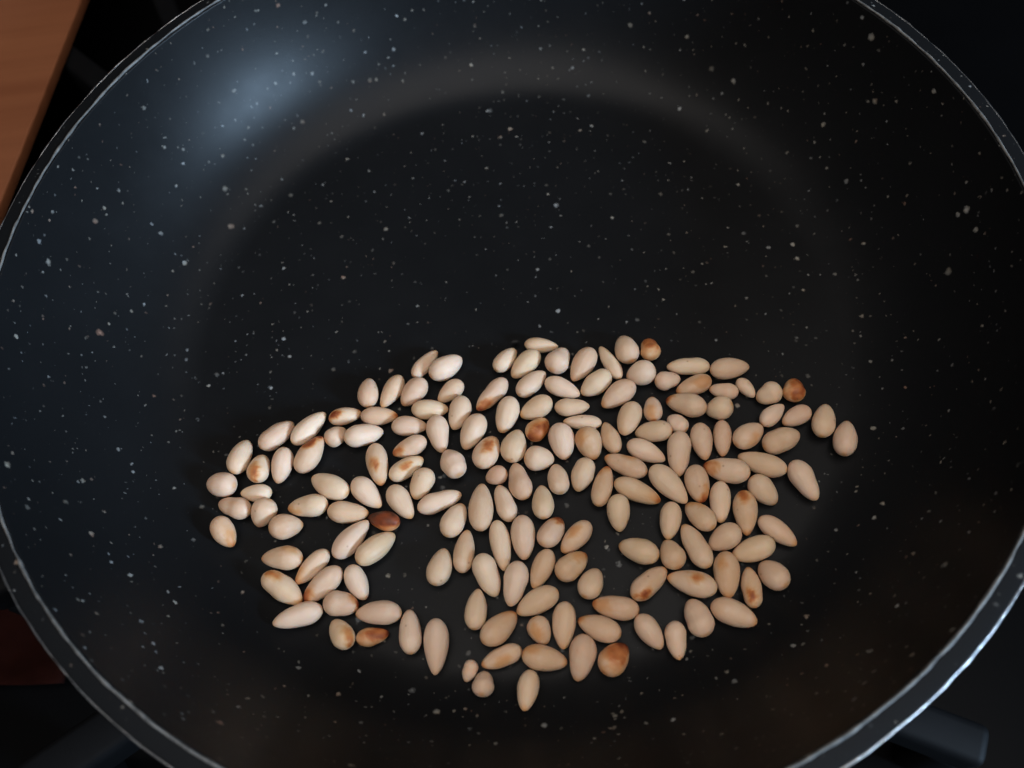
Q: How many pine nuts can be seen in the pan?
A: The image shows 164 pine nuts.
